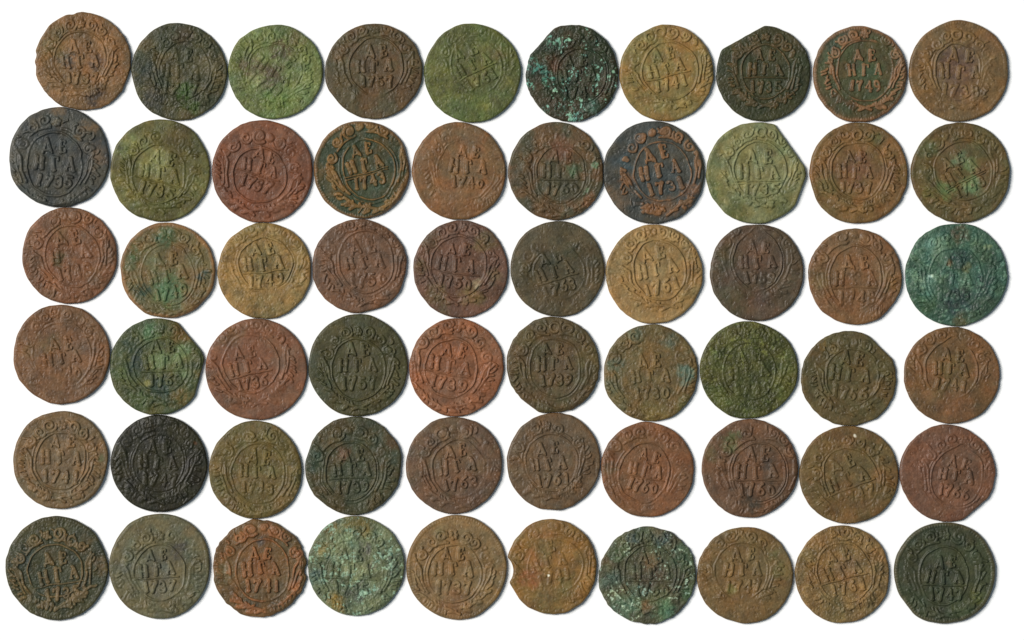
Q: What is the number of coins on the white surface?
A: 60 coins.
